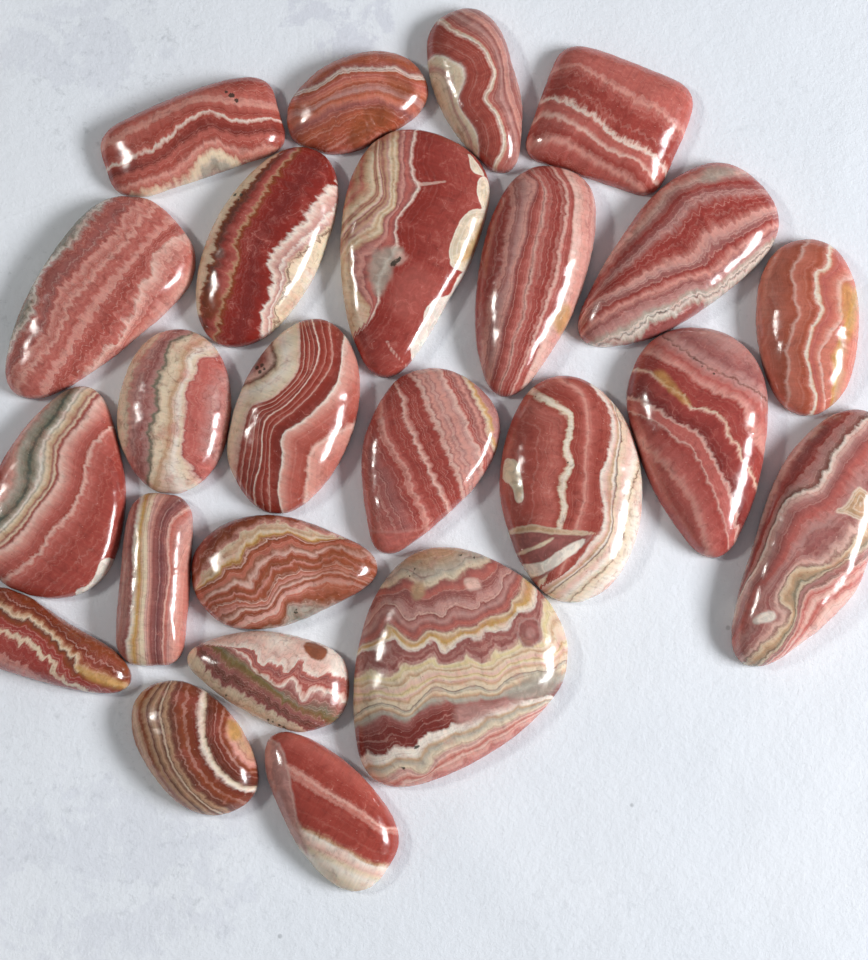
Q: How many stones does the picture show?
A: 24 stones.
